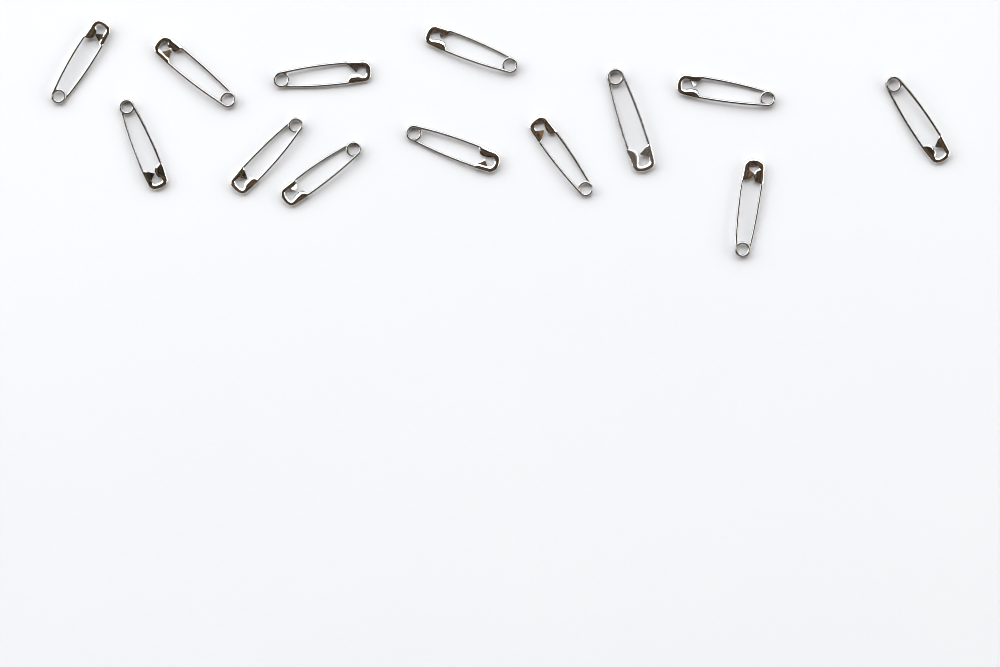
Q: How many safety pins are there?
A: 13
